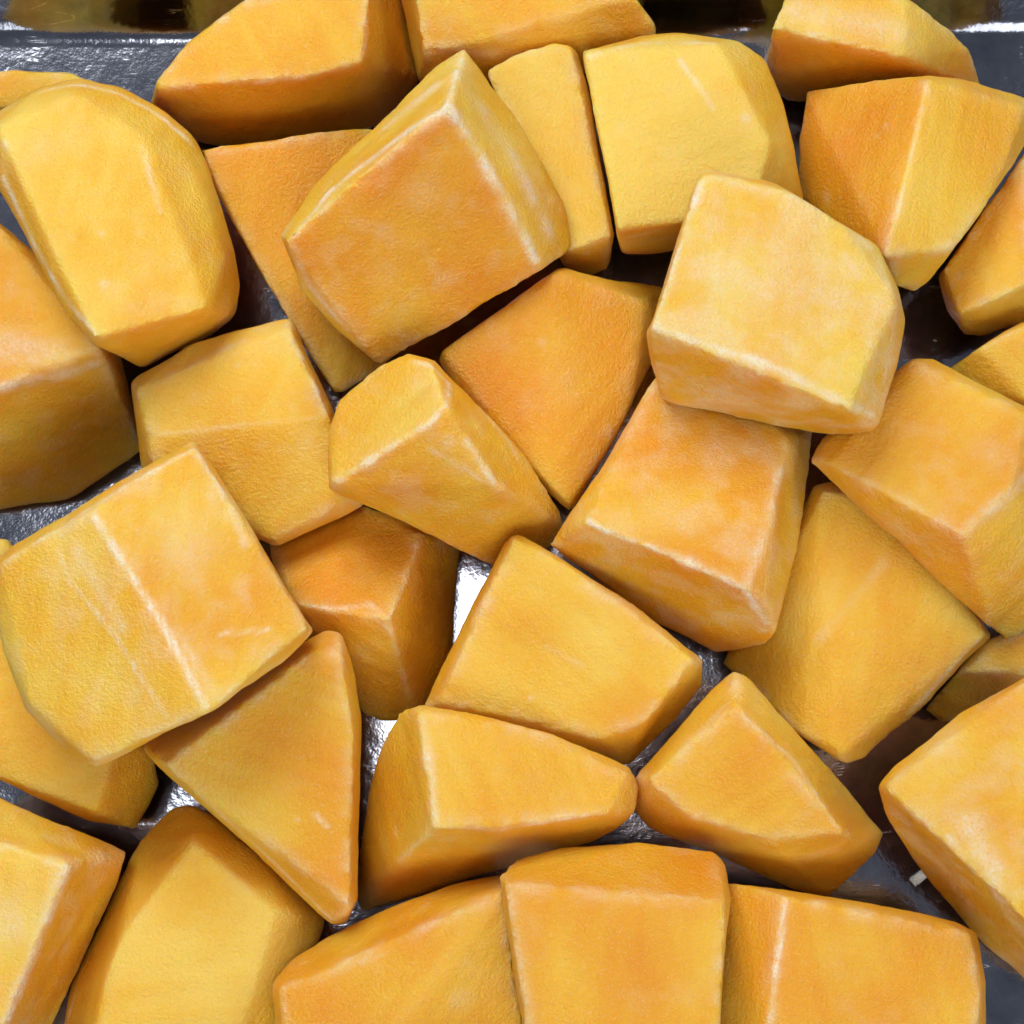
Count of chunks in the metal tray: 34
